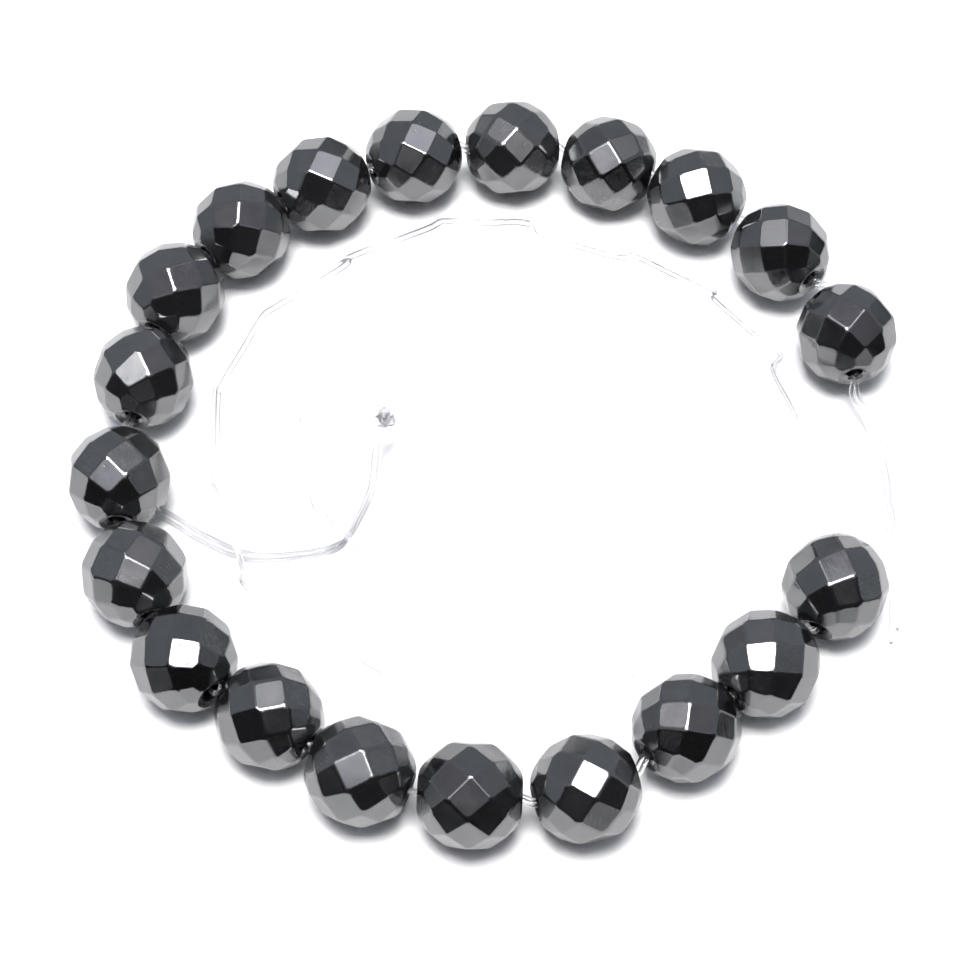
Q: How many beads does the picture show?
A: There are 20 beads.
